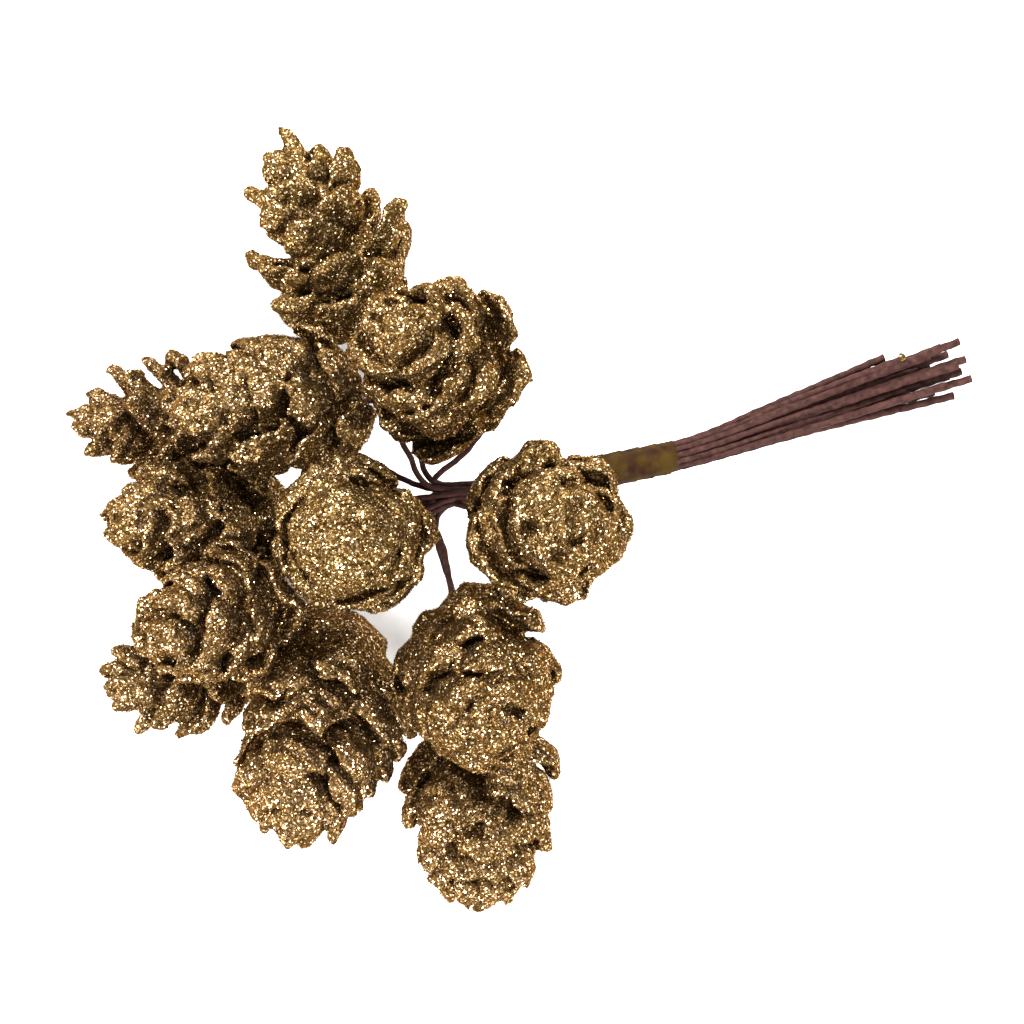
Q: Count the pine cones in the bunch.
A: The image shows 12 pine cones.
